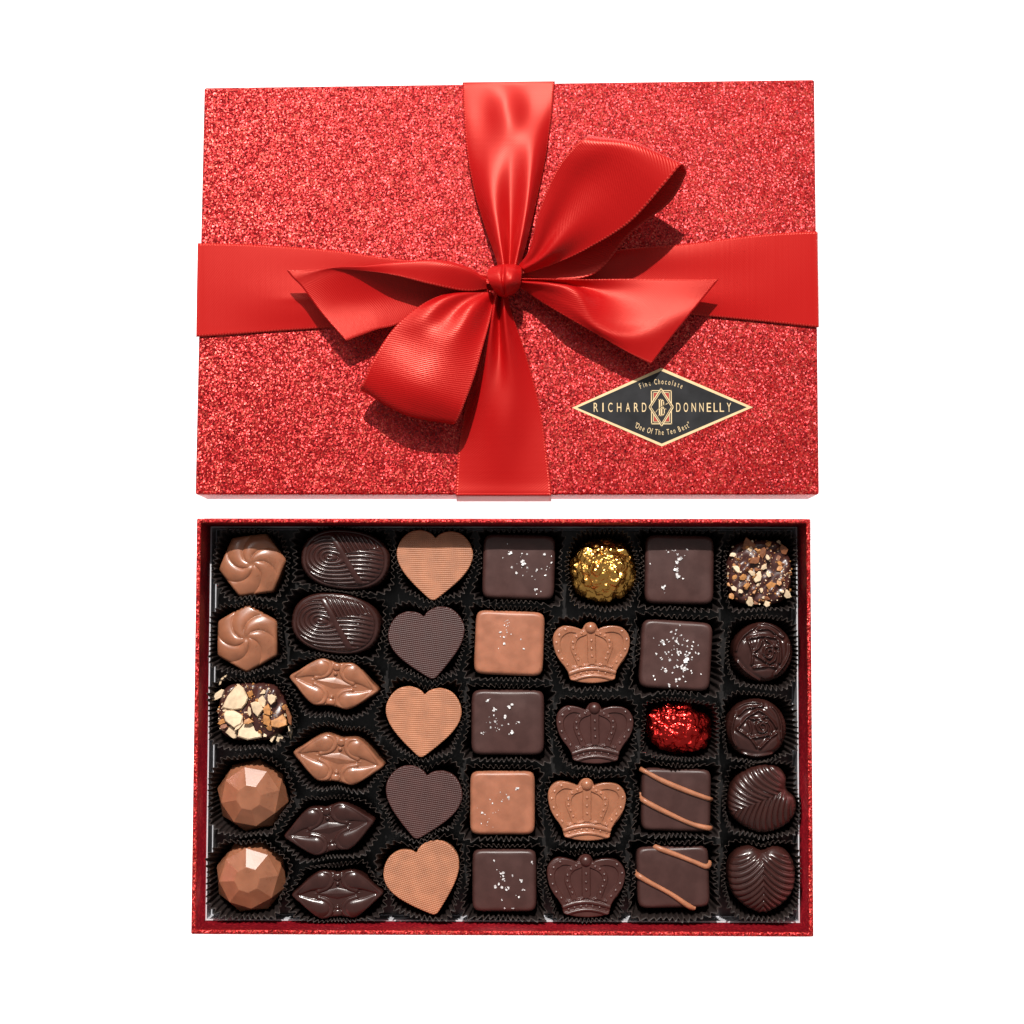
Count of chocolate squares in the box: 9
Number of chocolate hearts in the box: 5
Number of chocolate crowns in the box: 4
